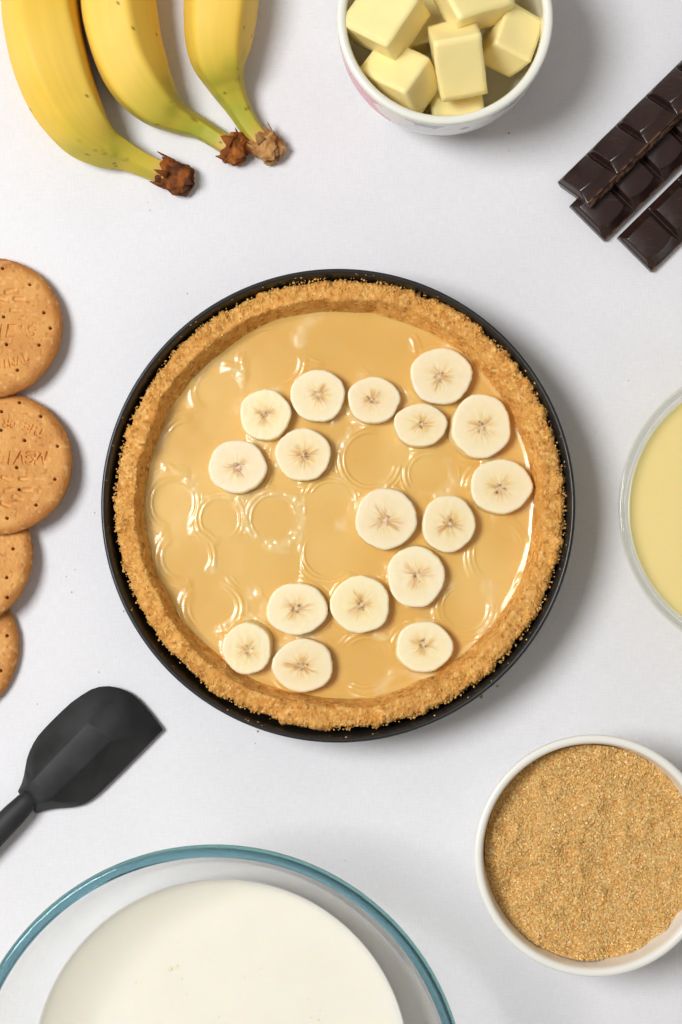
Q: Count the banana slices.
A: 17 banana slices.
